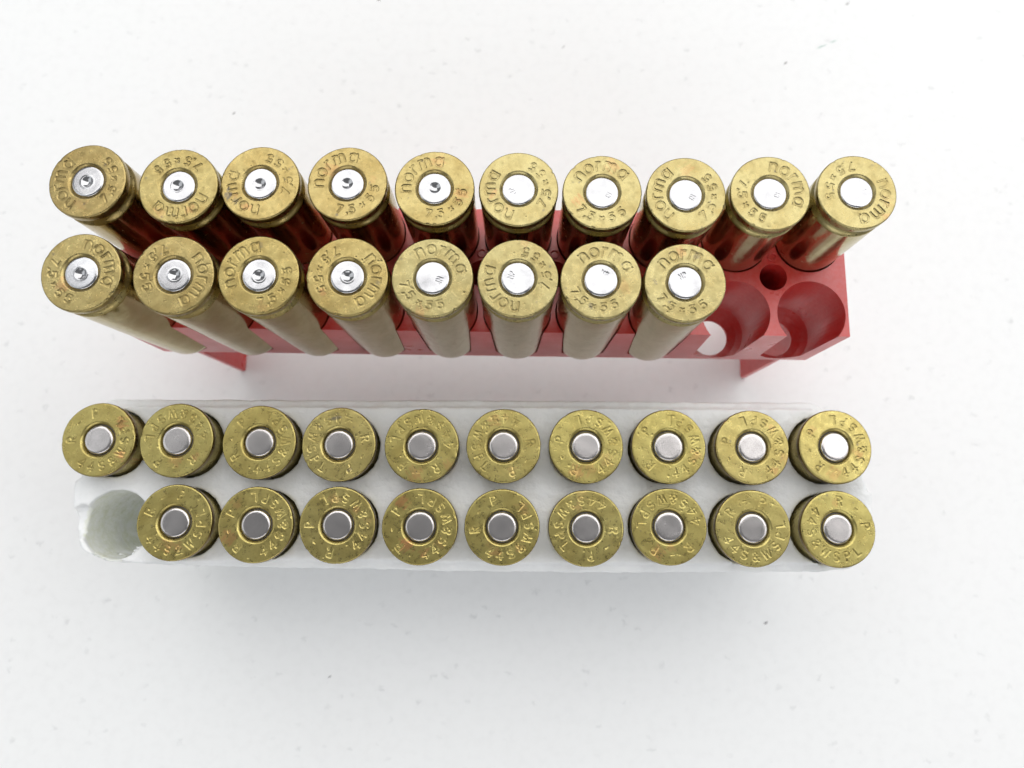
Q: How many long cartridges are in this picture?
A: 18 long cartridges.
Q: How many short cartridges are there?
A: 19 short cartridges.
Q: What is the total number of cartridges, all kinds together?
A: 37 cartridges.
